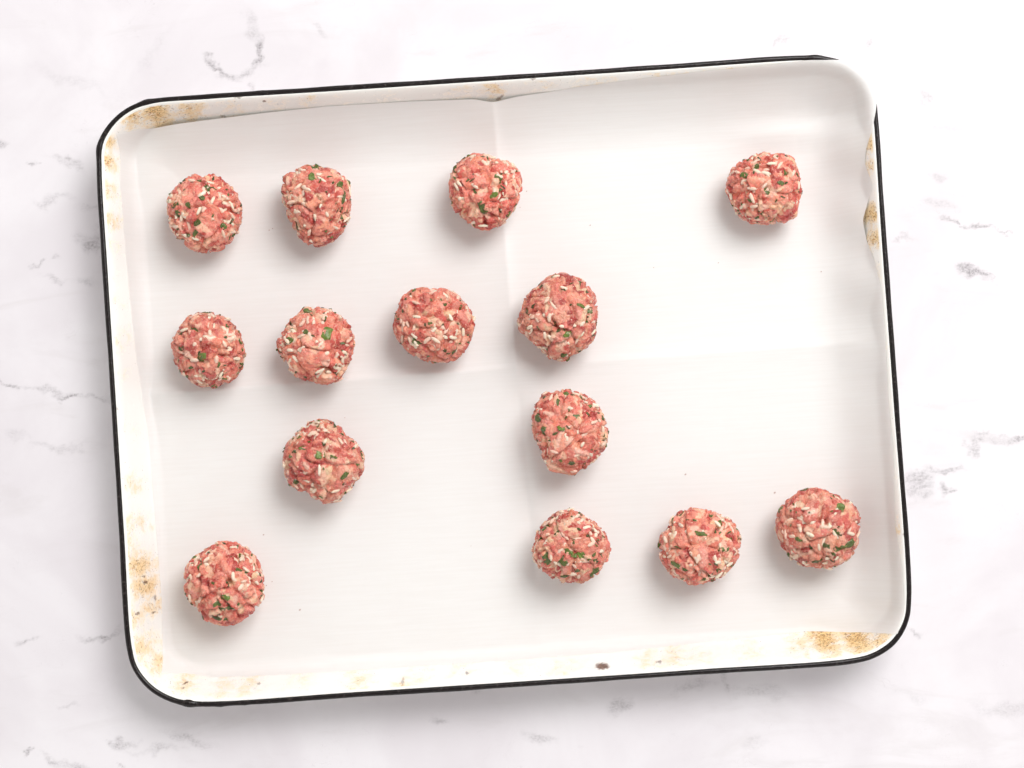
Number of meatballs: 14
